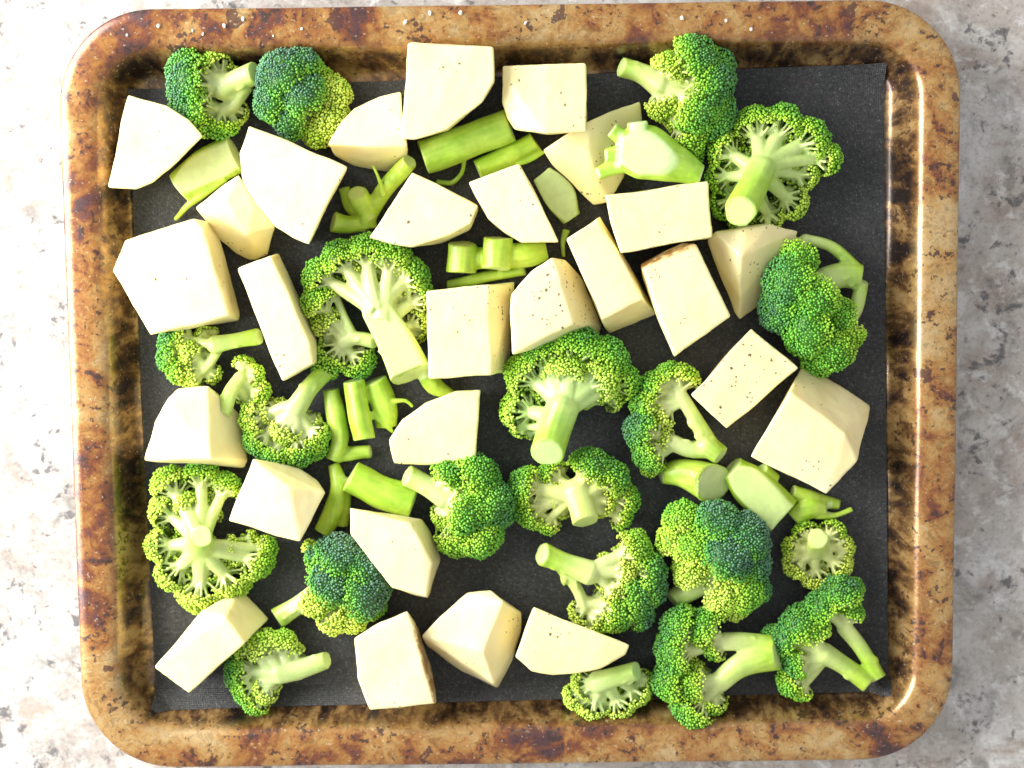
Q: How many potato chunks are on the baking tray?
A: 27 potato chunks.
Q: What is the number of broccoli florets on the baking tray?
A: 22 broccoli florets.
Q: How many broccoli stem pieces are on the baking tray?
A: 14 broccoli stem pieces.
